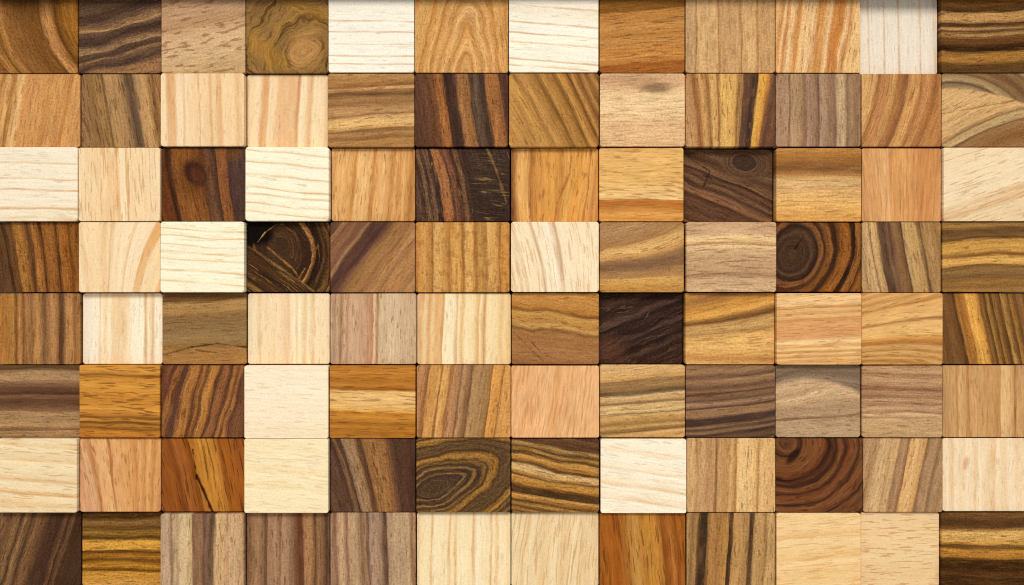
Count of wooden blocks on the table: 96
